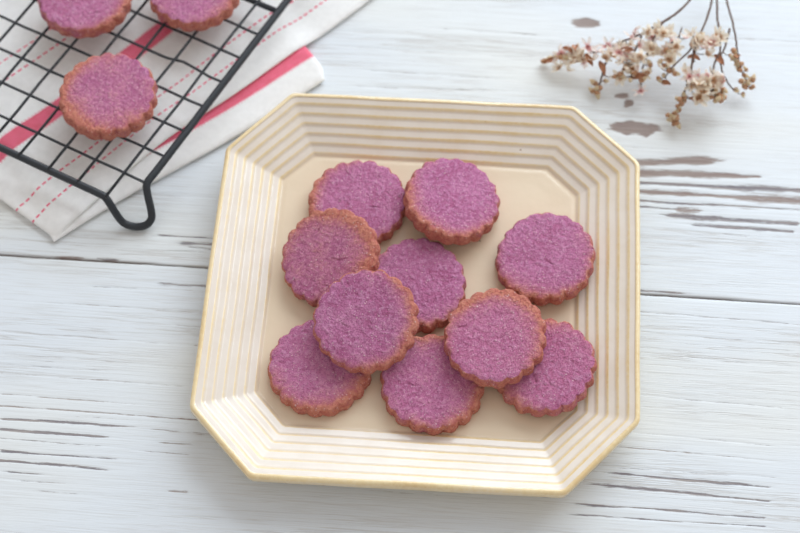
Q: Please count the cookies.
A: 13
